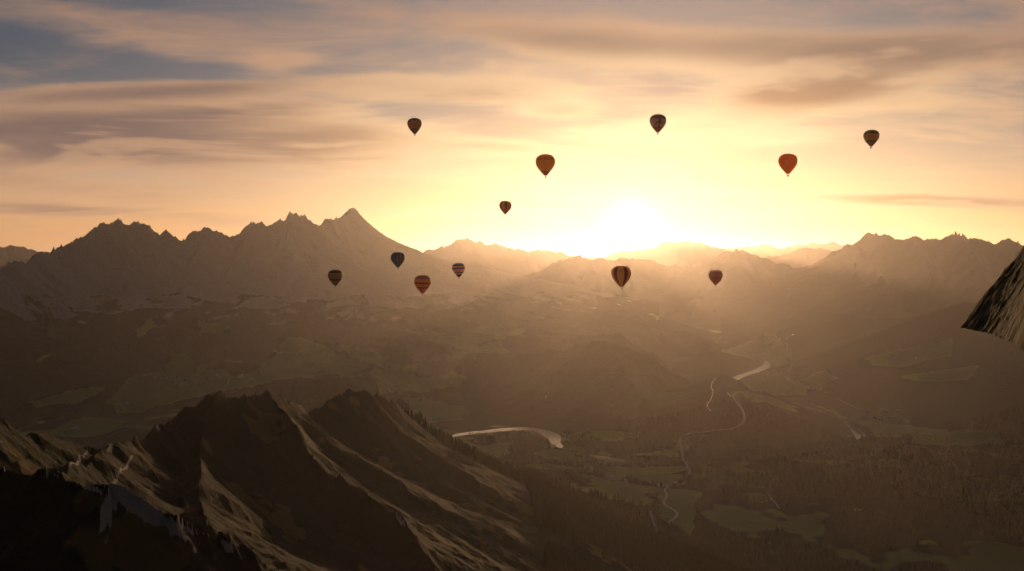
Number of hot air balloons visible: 12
